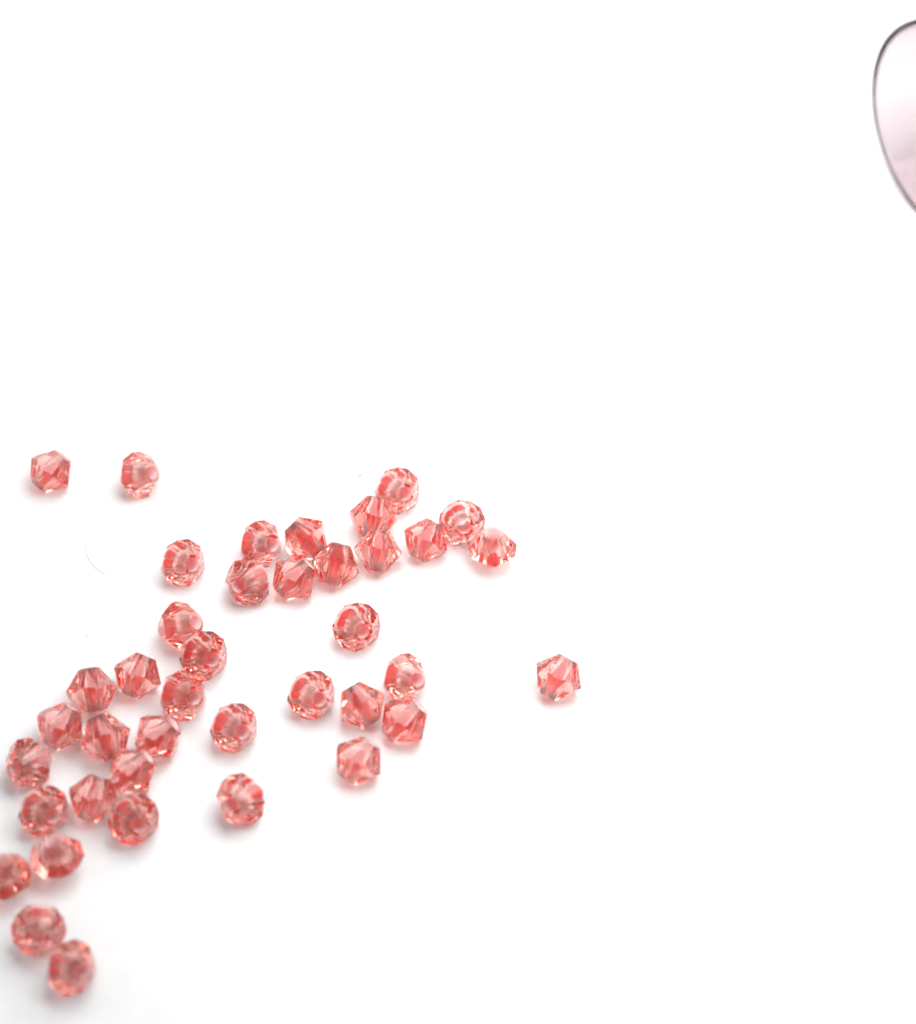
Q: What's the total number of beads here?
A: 40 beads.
